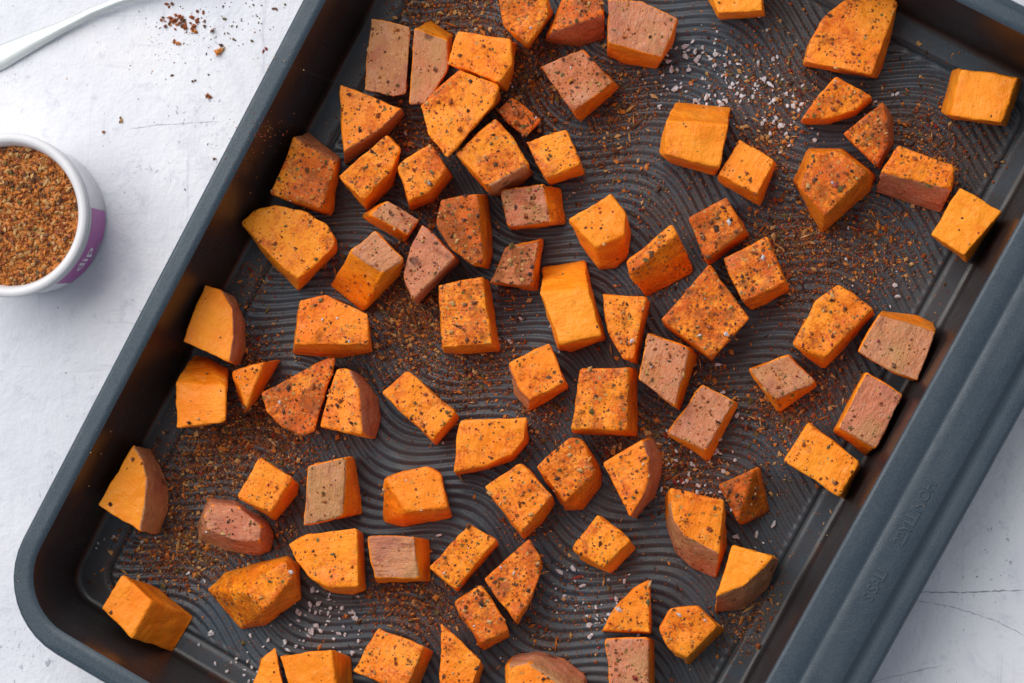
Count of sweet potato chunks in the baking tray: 84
